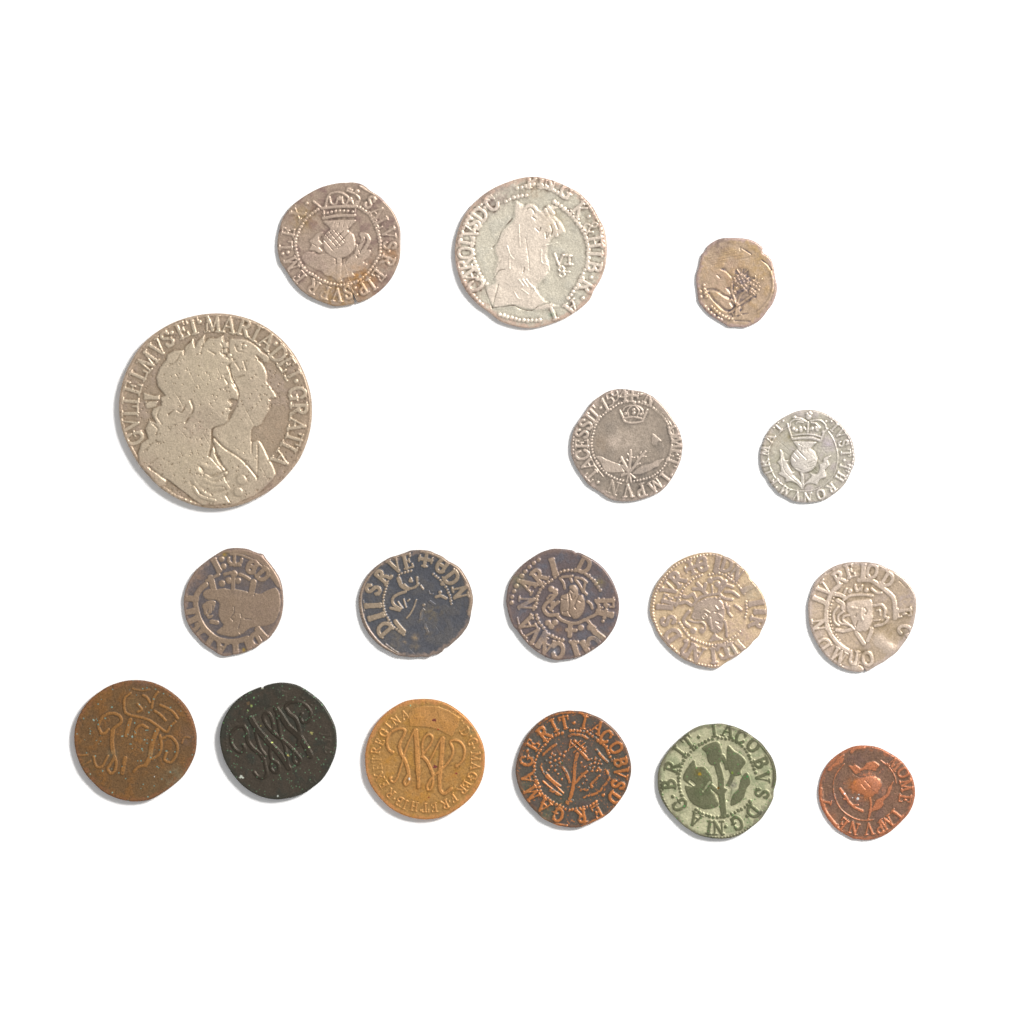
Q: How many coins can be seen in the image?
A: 17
